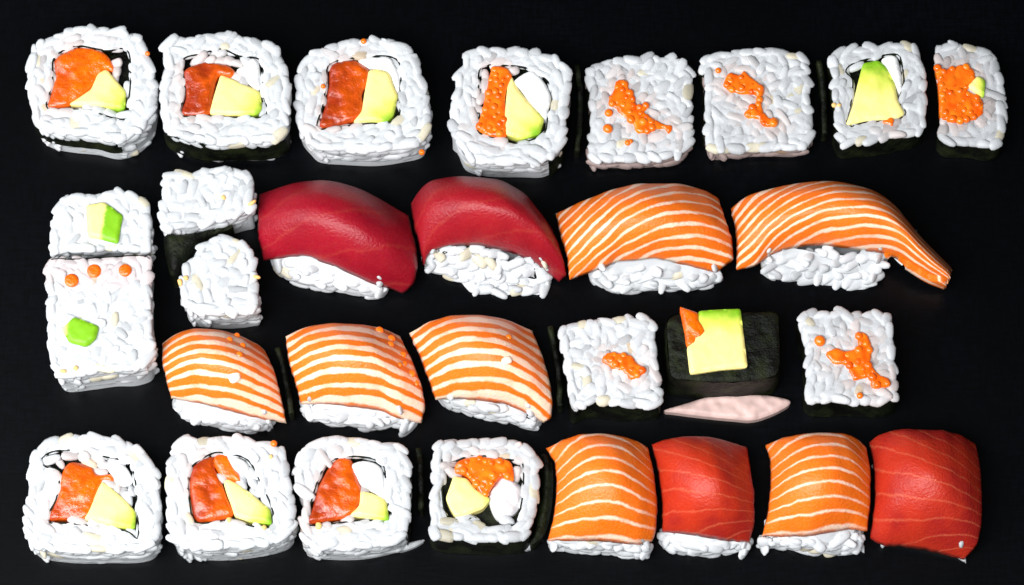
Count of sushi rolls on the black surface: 19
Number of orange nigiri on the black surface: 7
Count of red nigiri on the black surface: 4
